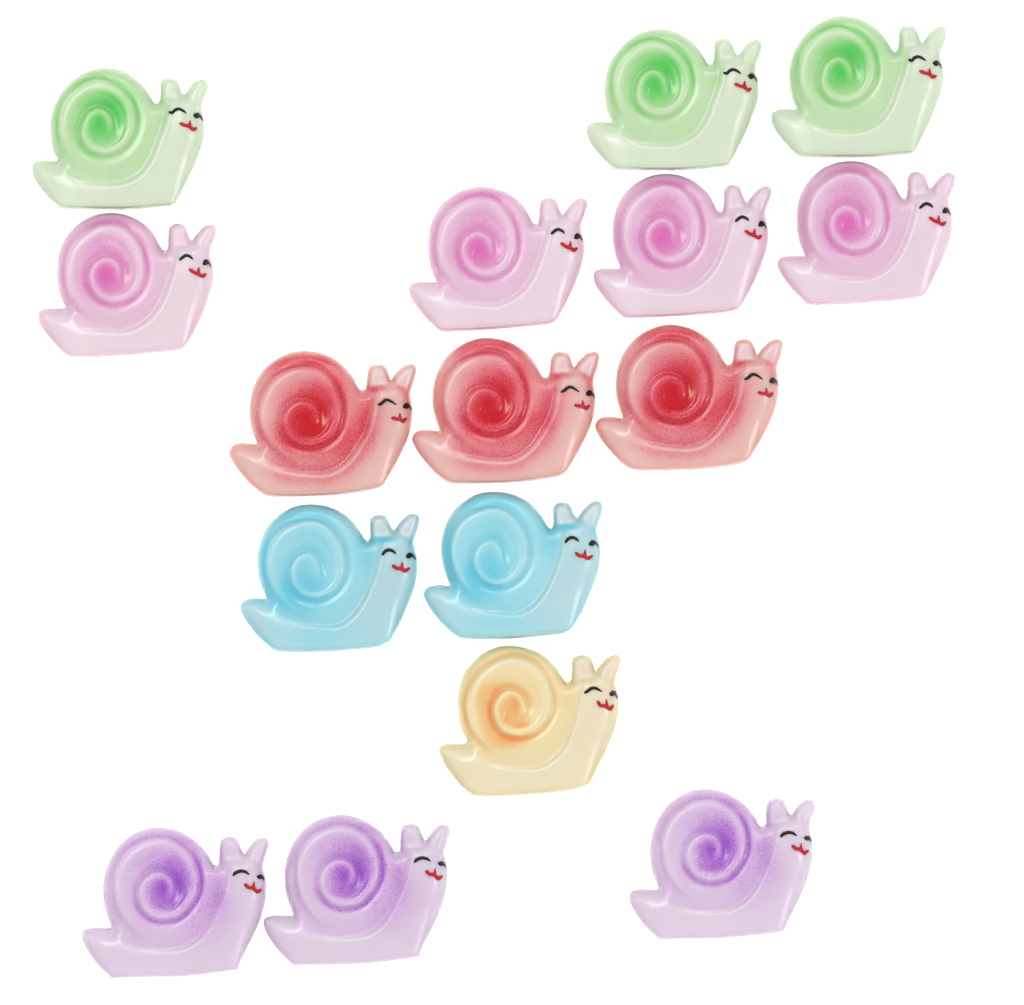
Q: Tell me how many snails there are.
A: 16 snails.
